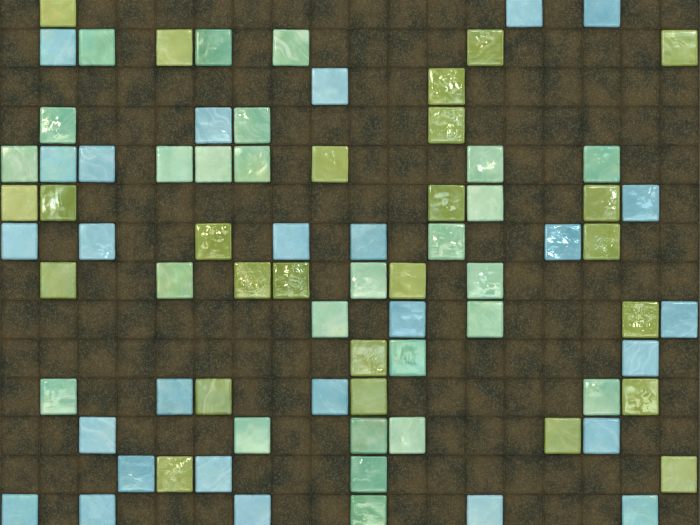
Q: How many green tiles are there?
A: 26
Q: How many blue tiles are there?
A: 27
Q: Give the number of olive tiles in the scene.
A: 25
